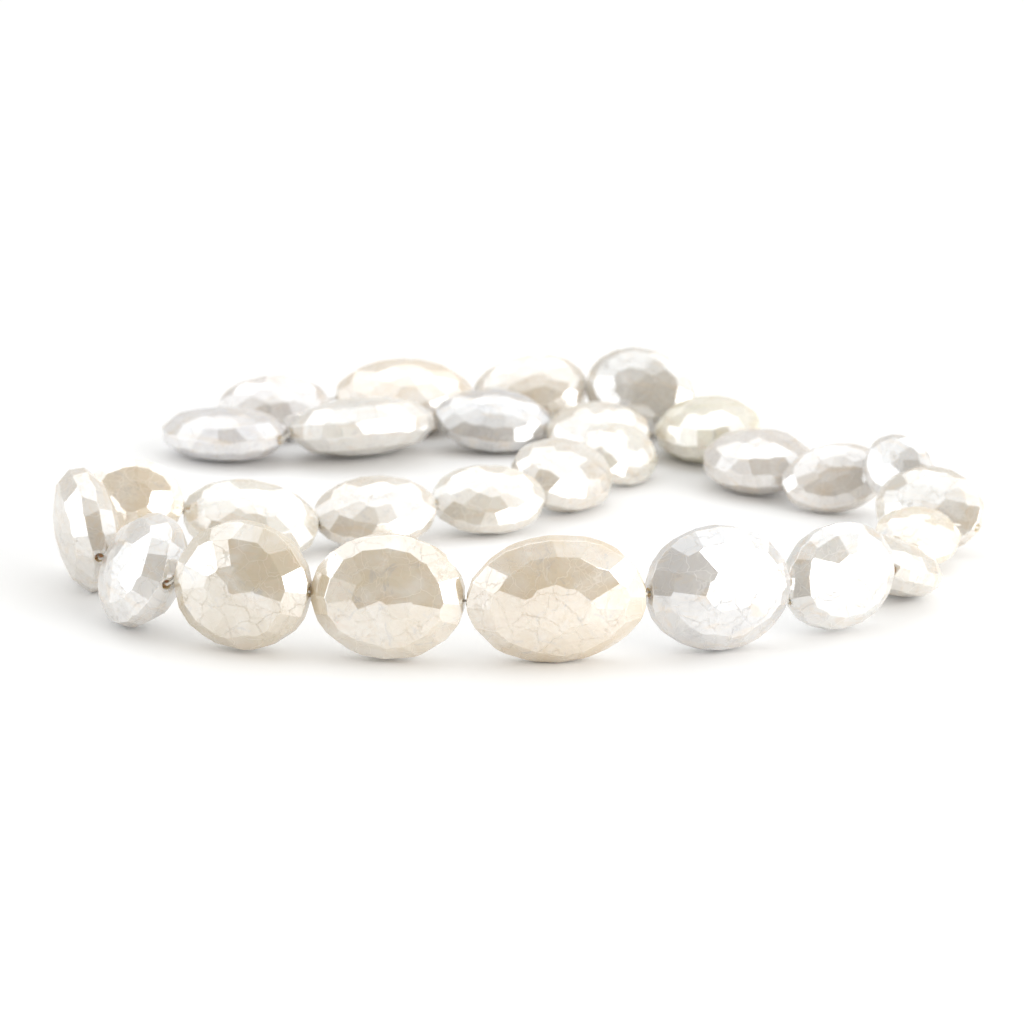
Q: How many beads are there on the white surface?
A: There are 28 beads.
